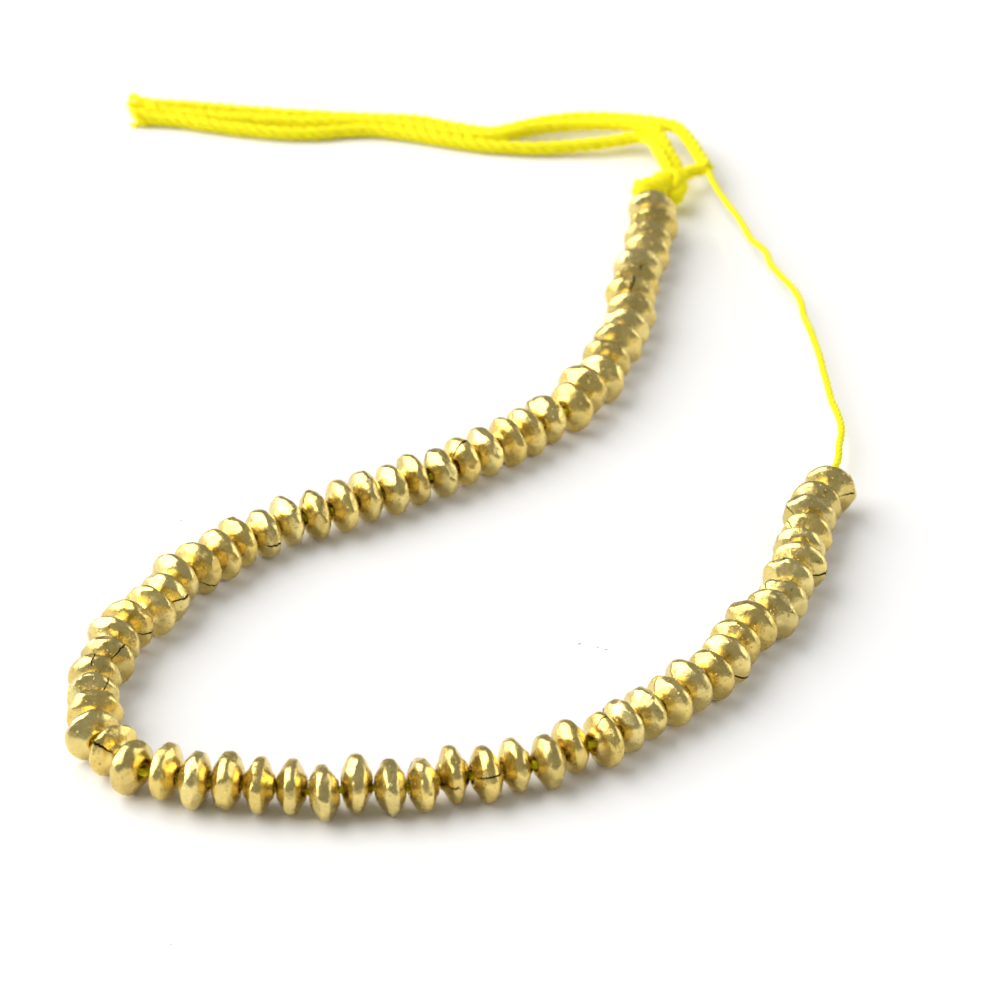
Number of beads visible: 74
